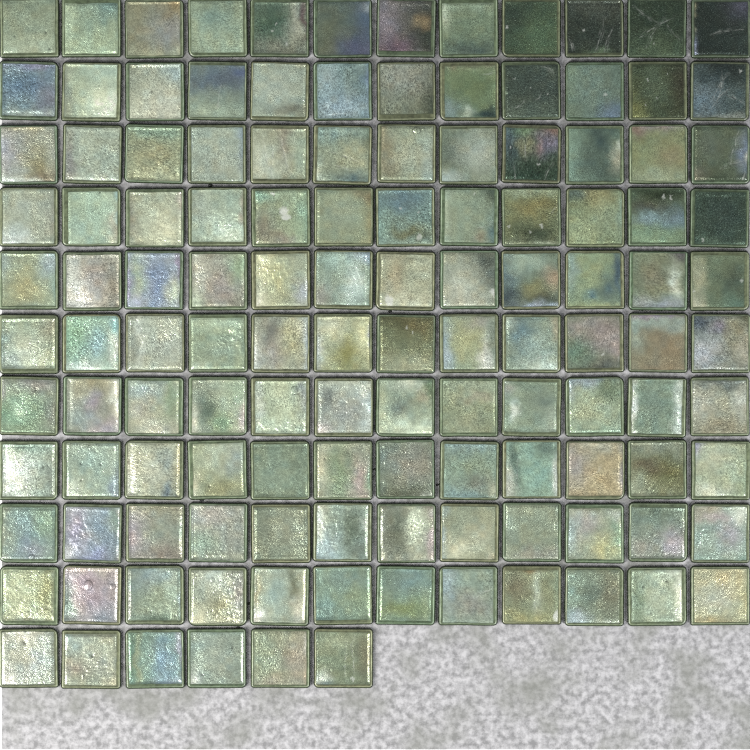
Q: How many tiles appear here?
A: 126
